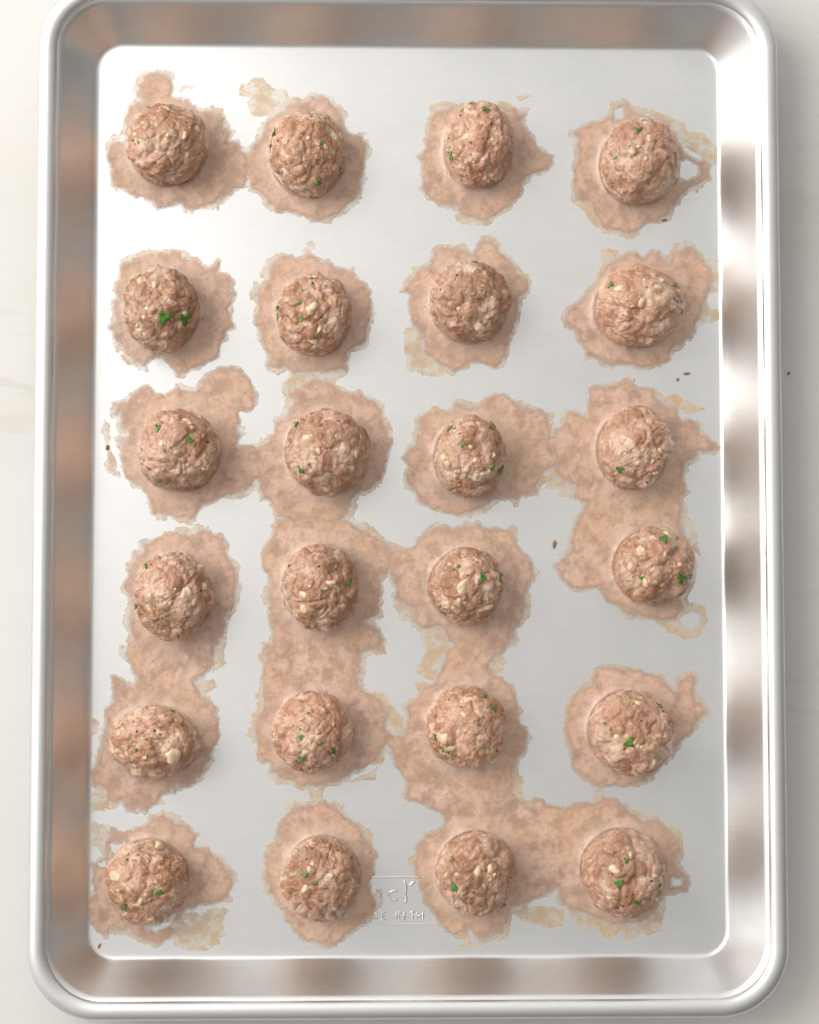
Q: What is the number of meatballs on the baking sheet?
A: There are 24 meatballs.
